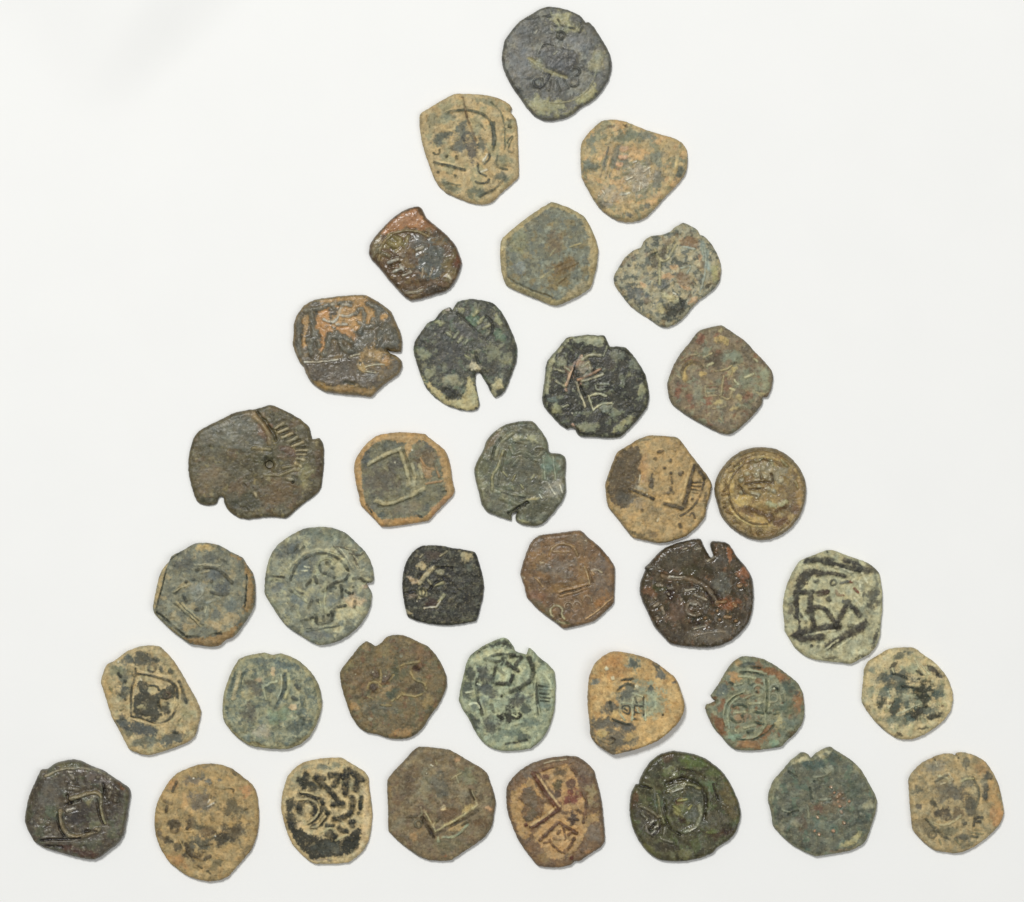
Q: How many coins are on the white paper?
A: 36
